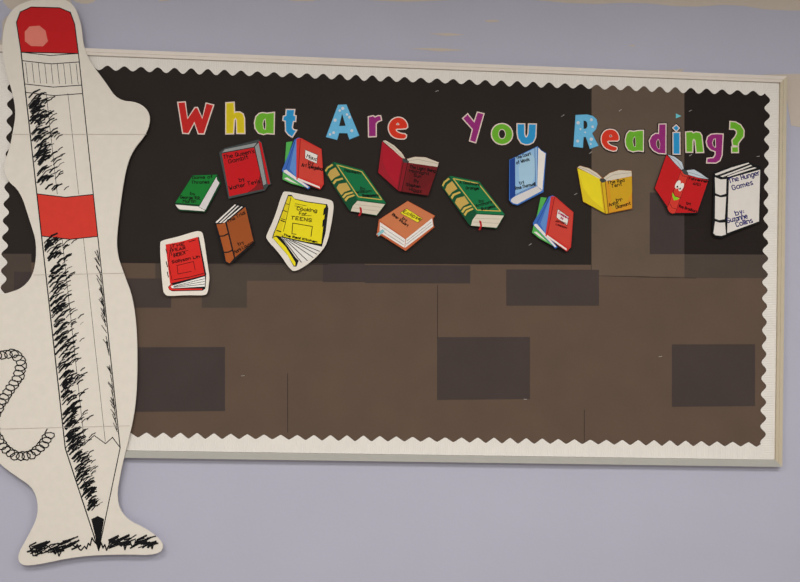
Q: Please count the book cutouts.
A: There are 15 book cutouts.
